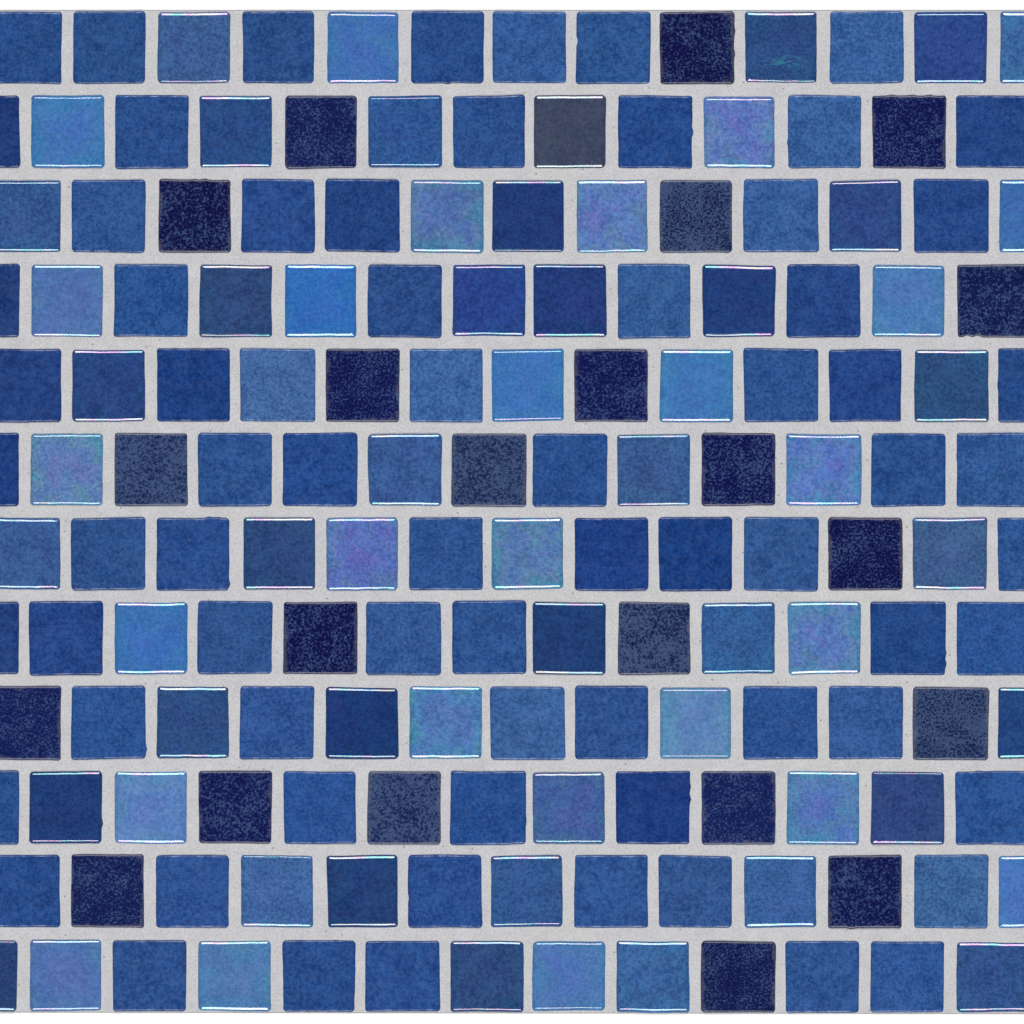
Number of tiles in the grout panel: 156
